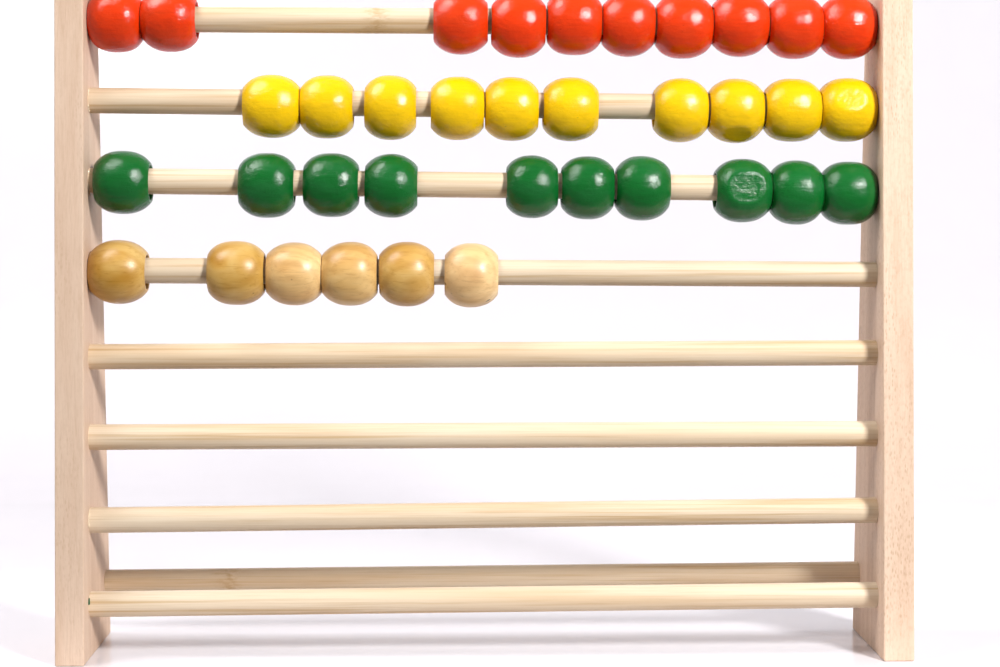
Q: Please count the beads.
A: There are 36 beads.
